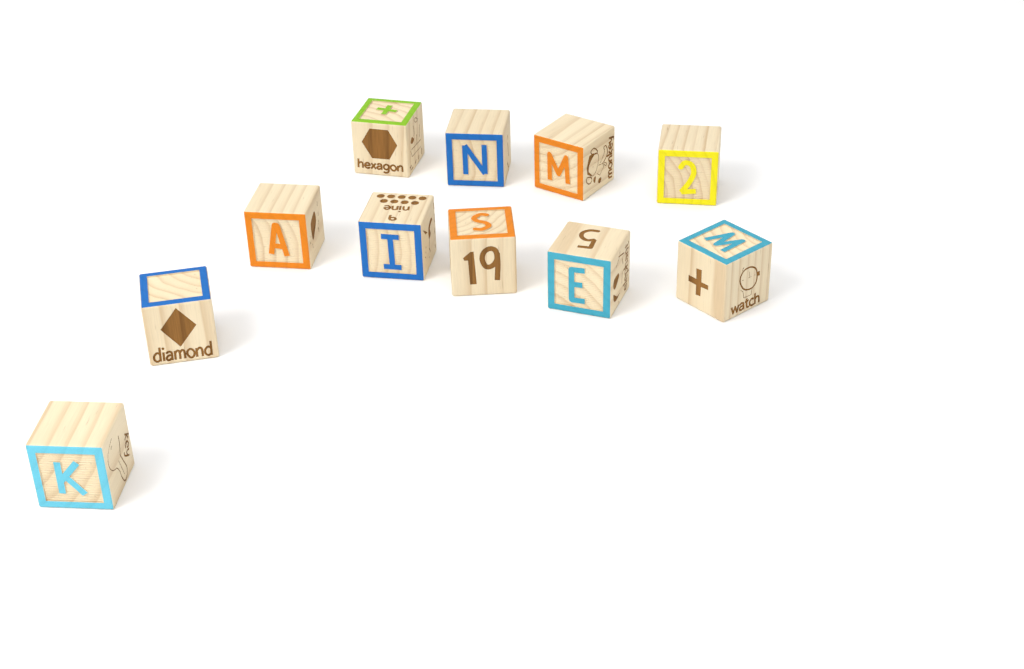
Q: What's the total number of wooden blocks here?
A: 11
